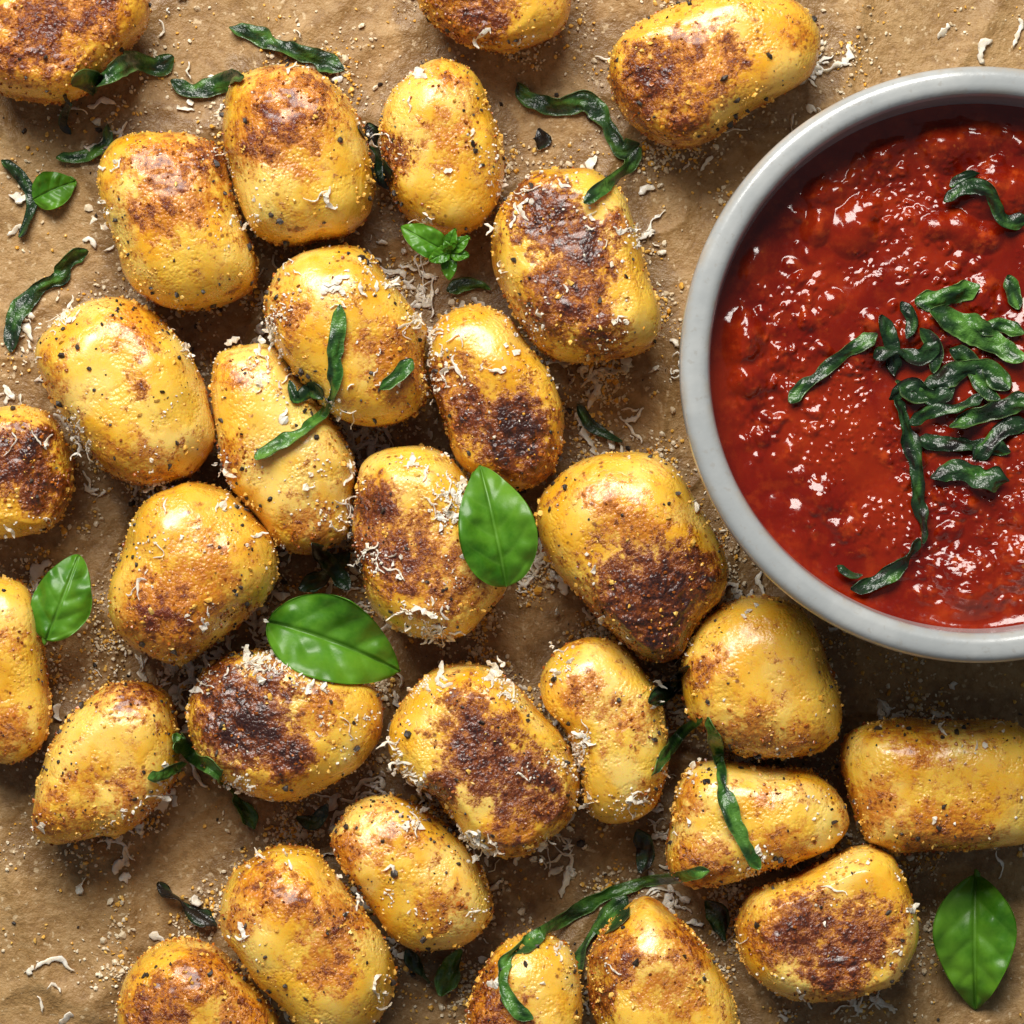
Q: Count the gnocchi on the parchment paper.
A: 29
